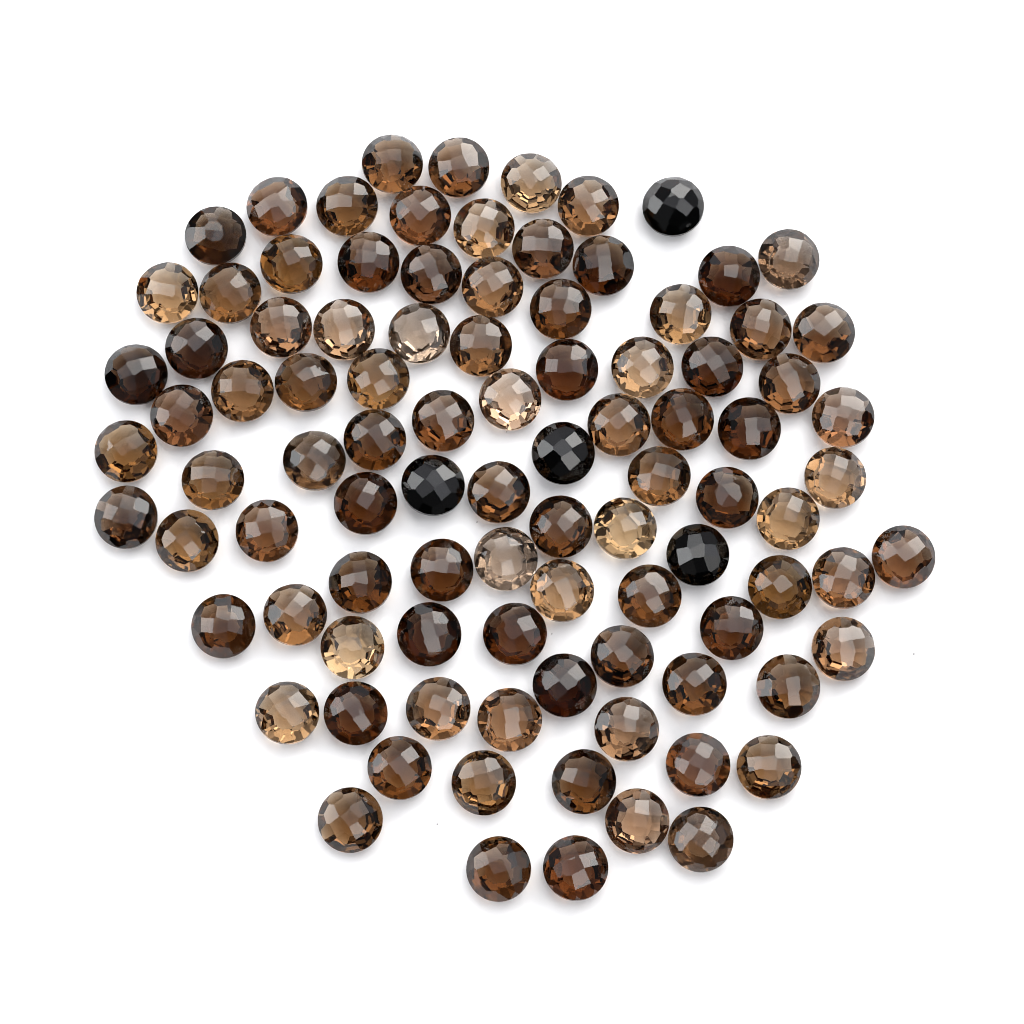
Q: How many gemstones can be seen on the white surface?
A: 96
